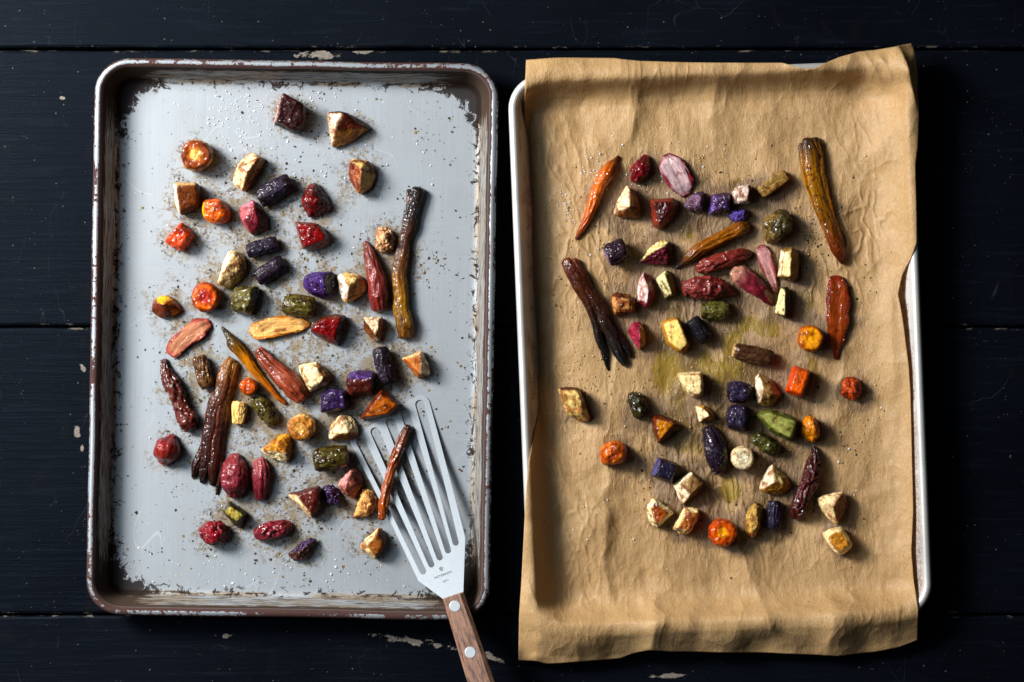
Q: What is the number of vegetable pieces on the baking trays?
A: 118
